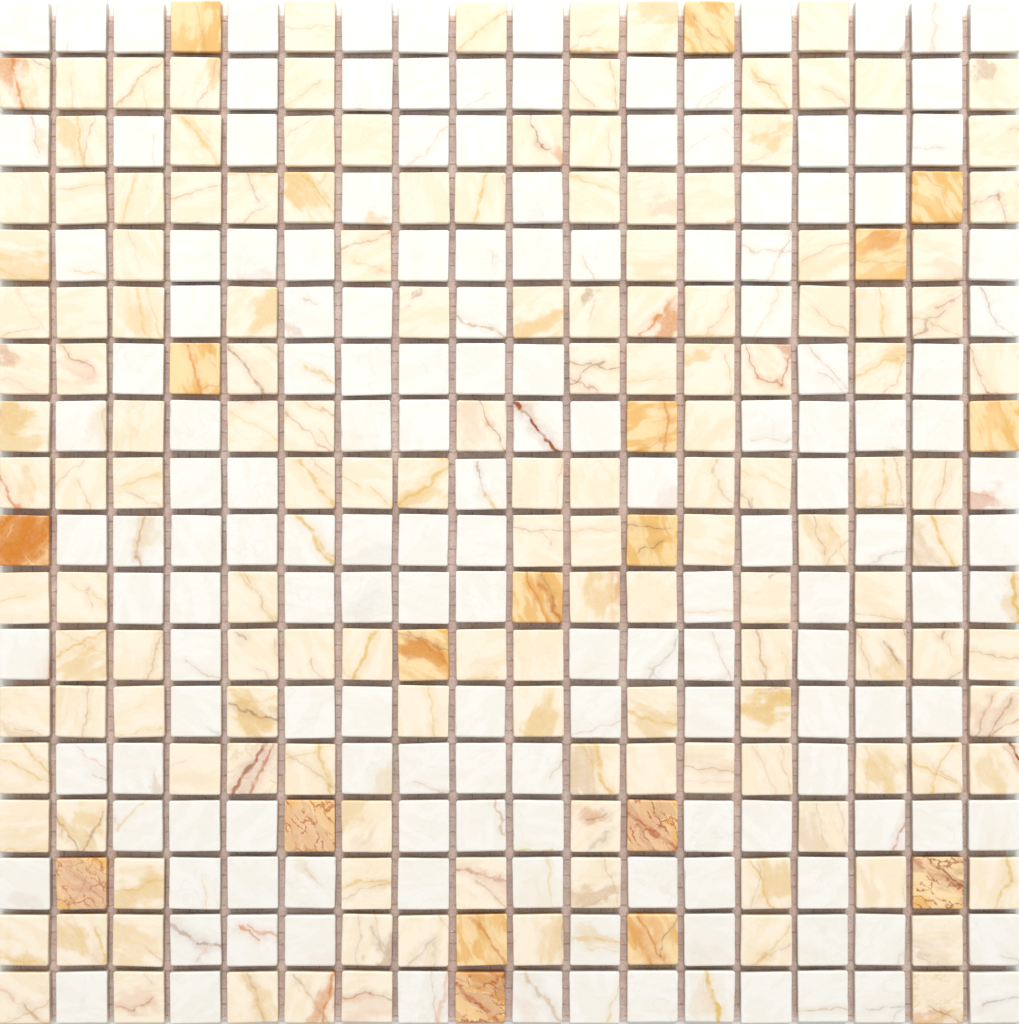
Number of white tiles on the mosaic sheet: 157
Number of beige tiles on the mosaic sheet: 149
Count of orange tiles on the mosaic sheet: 18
